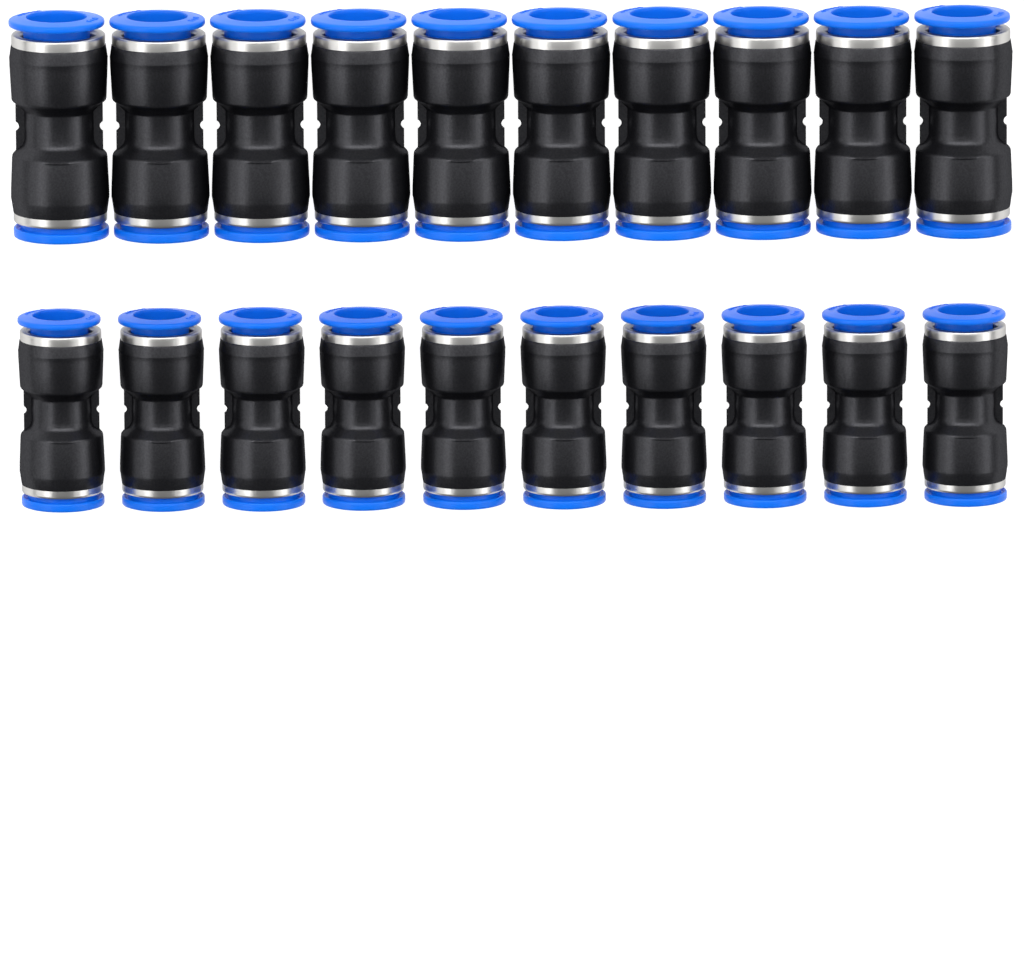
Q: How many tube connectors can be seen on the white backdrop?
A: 20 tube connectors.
